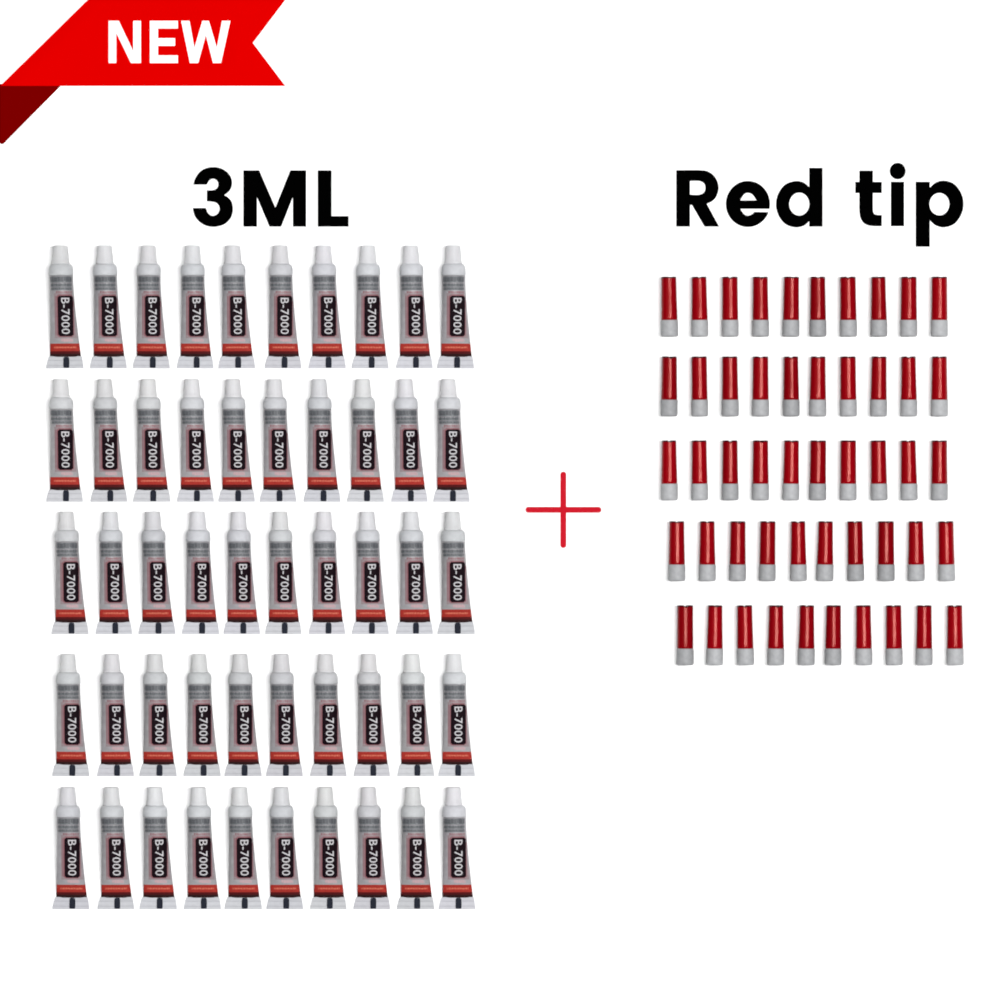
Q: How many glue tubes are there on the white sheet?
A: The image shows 50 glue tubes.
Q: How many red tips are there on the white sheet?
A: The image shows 50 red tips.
